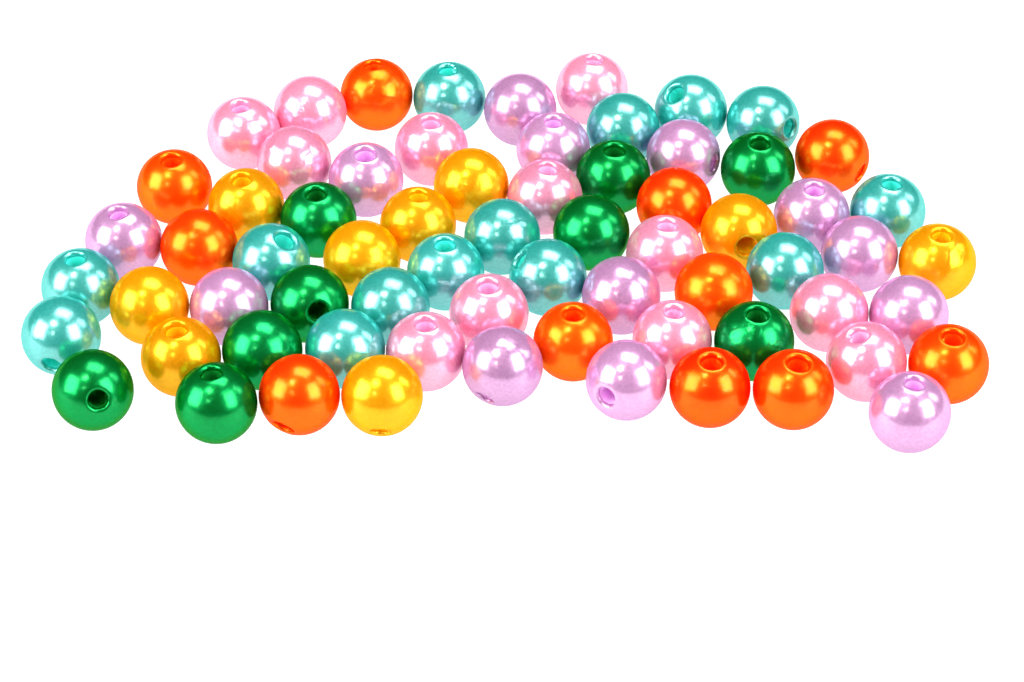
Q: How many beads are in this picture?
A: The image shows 68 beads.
